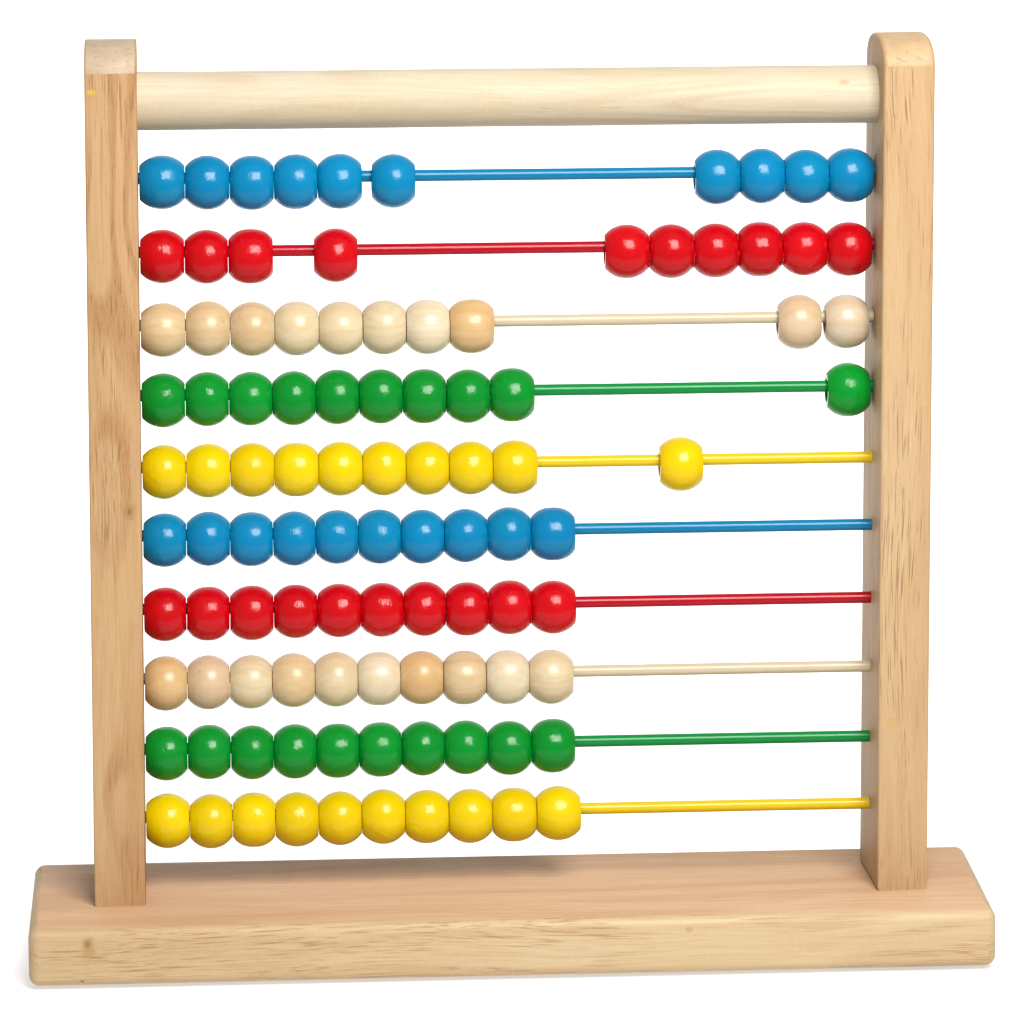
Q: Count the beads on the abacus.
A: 100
